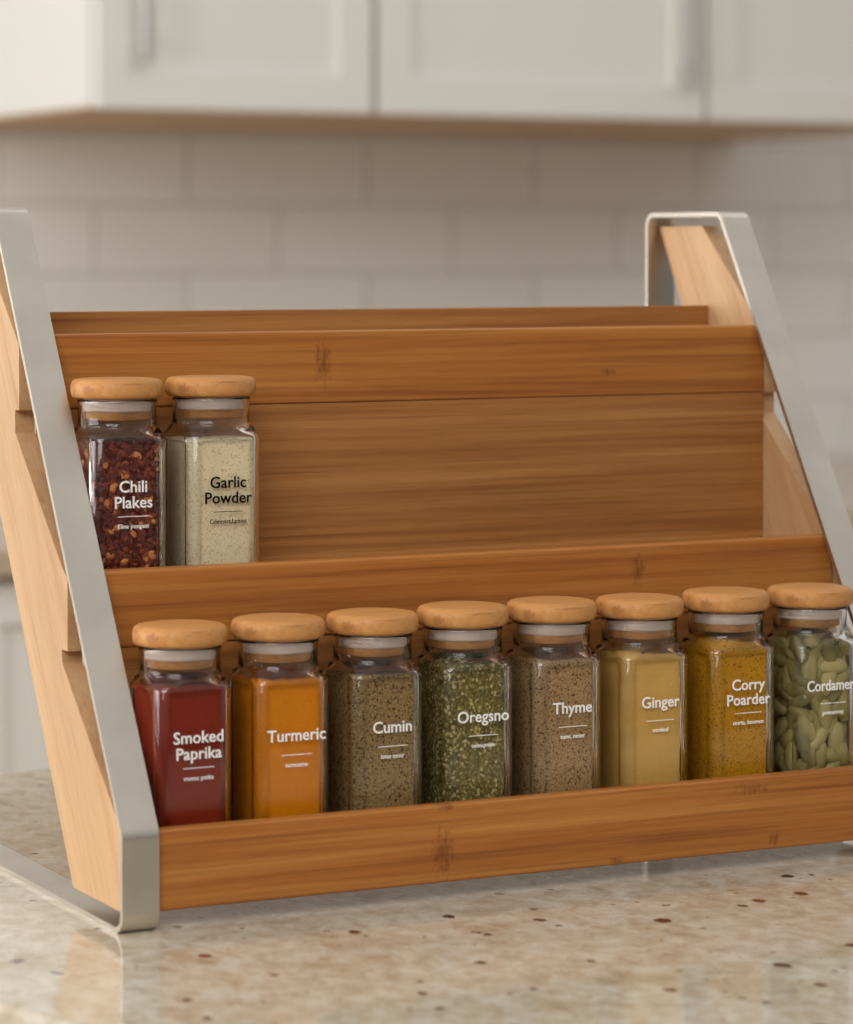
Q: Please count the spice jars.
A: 10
